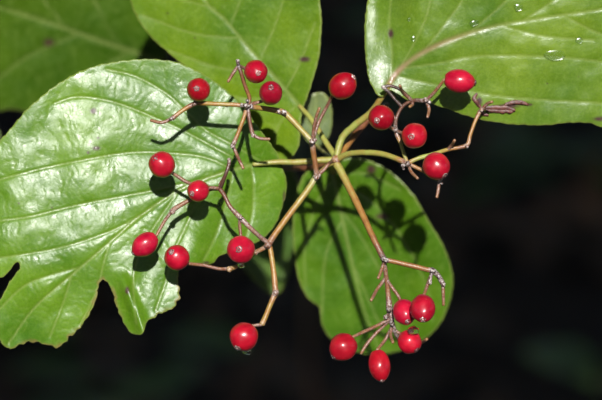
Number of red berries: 19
